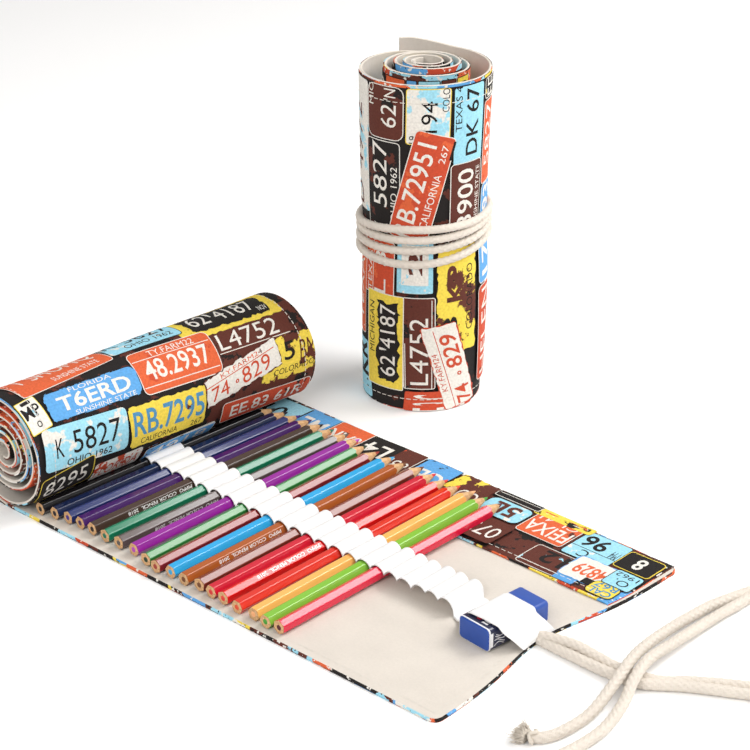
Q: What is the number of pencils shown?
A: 19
